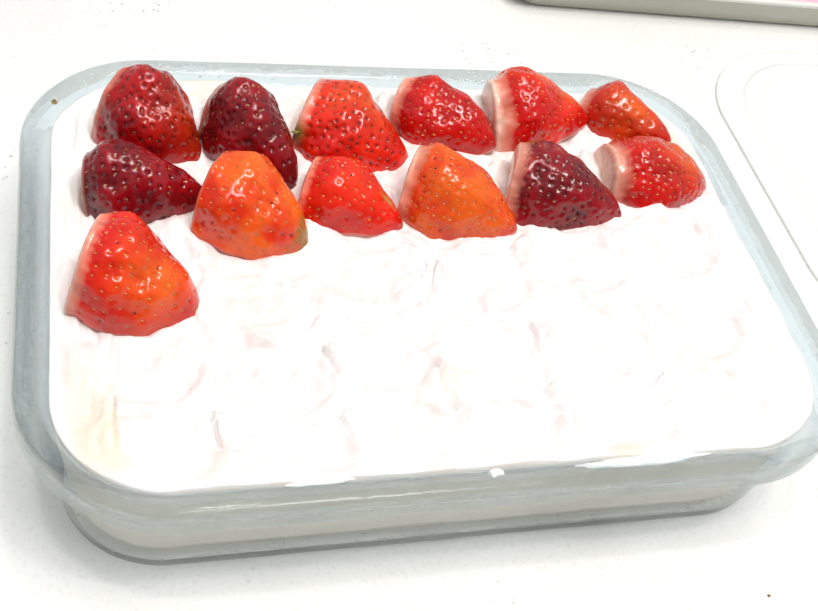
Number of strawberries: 13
